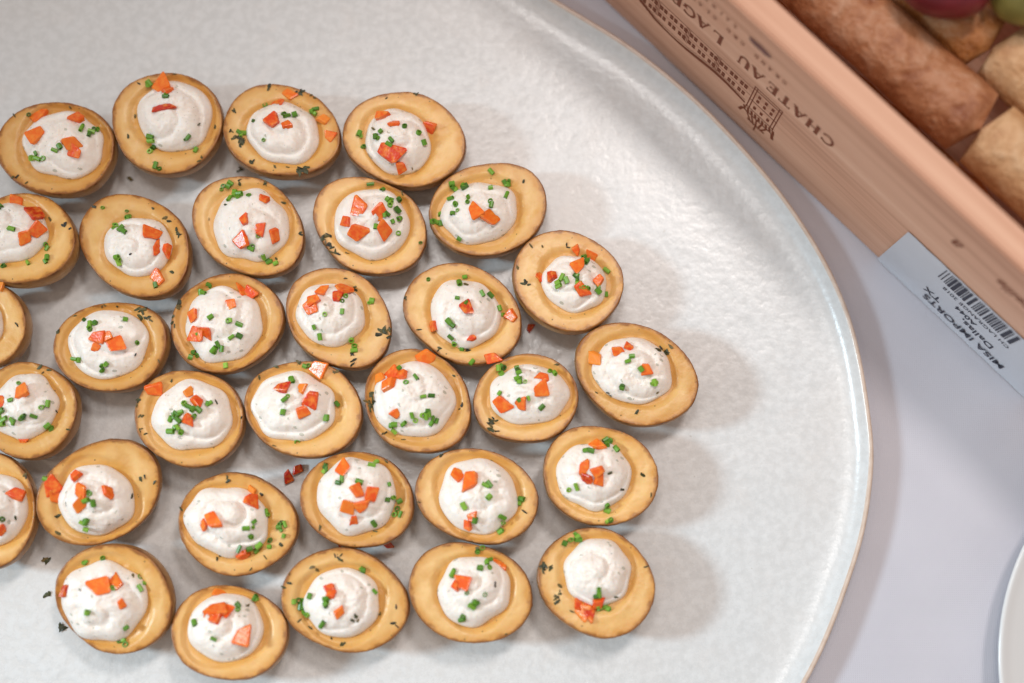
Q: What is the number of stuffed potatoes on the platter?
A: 32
